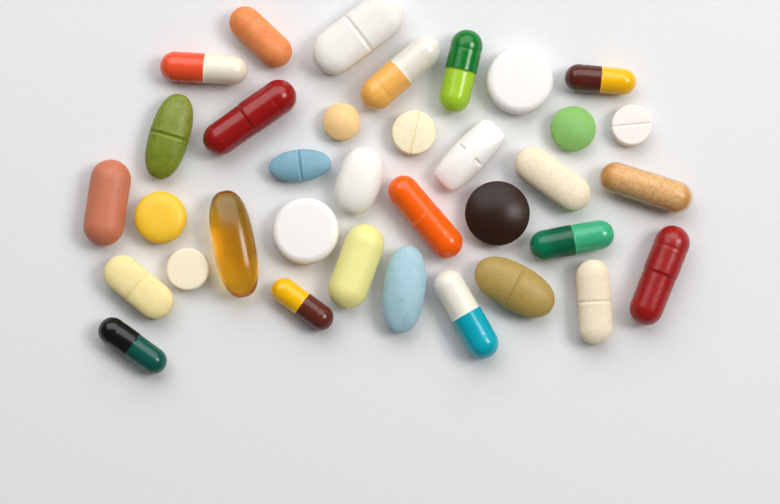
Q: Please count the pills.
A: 35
